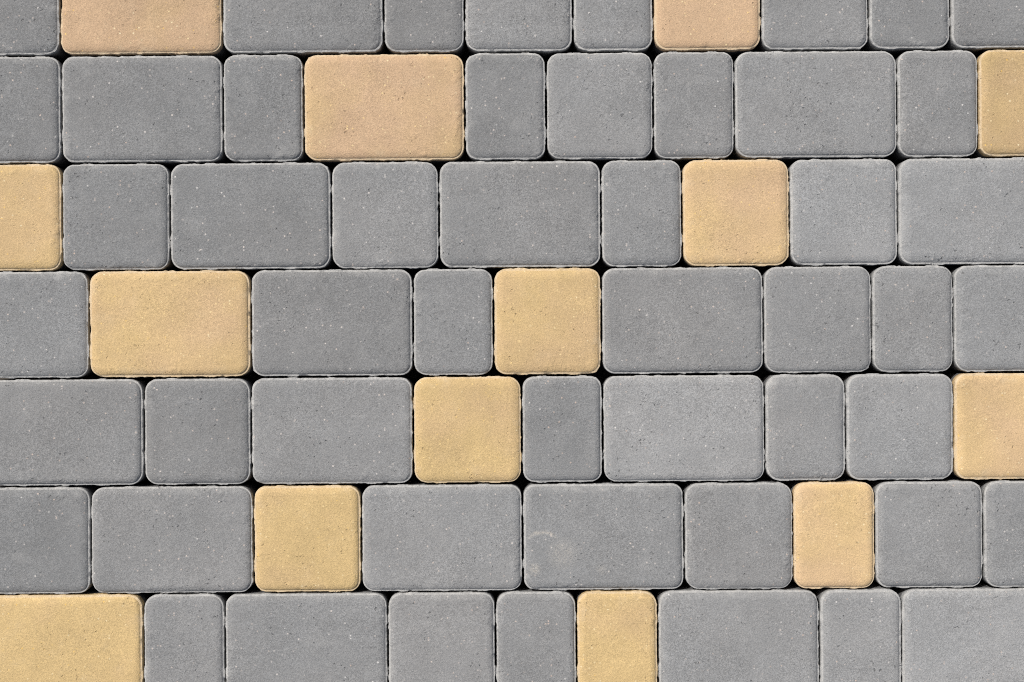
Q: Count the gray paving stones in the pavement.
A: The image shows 51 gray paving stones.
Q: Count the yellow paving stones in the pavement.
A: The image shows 14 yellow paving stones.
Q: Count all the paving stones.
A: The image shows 65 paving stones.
